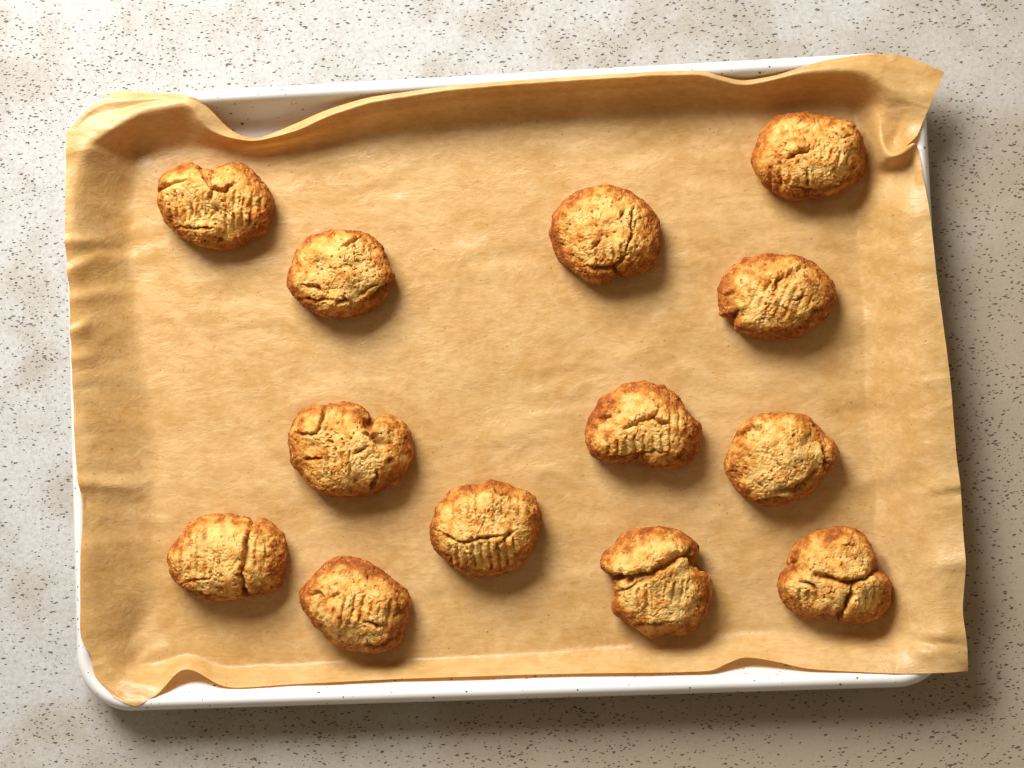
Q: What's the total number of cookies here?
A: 13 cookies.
